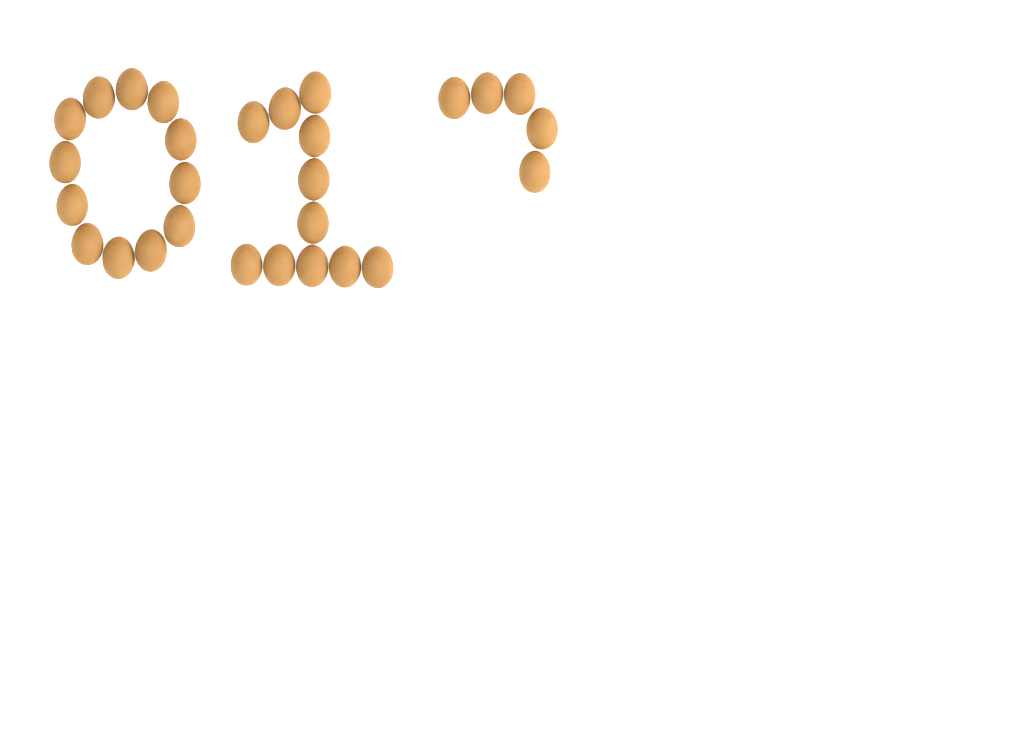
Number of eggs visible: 28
